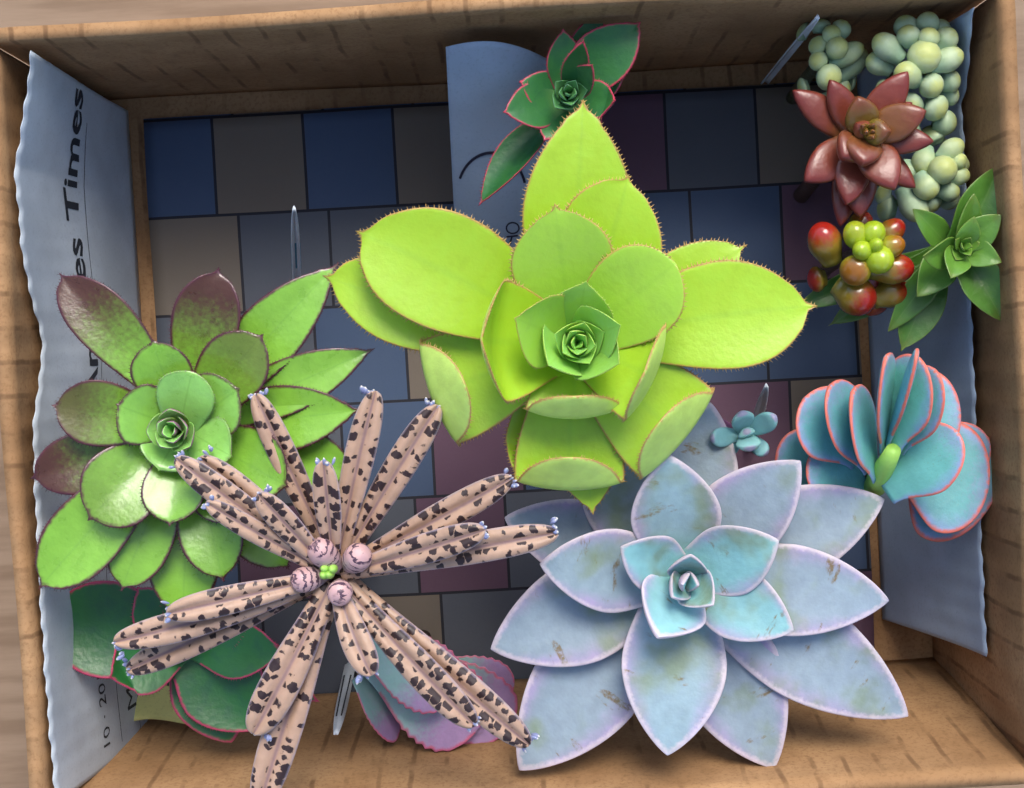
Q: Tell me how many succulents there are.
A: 15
